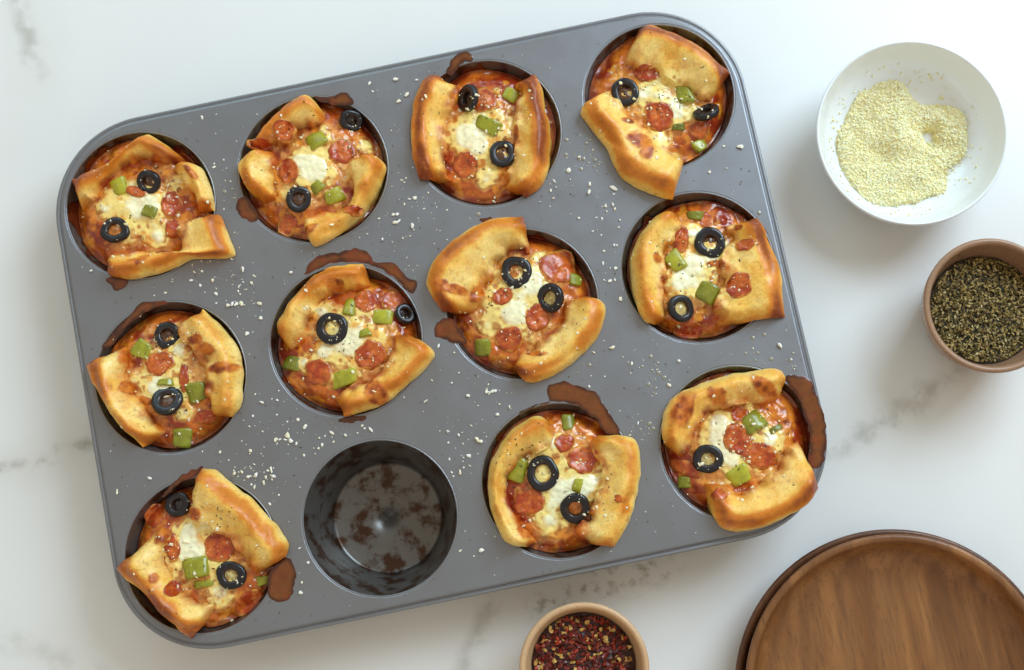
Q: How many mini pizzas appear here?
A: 11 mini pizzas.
